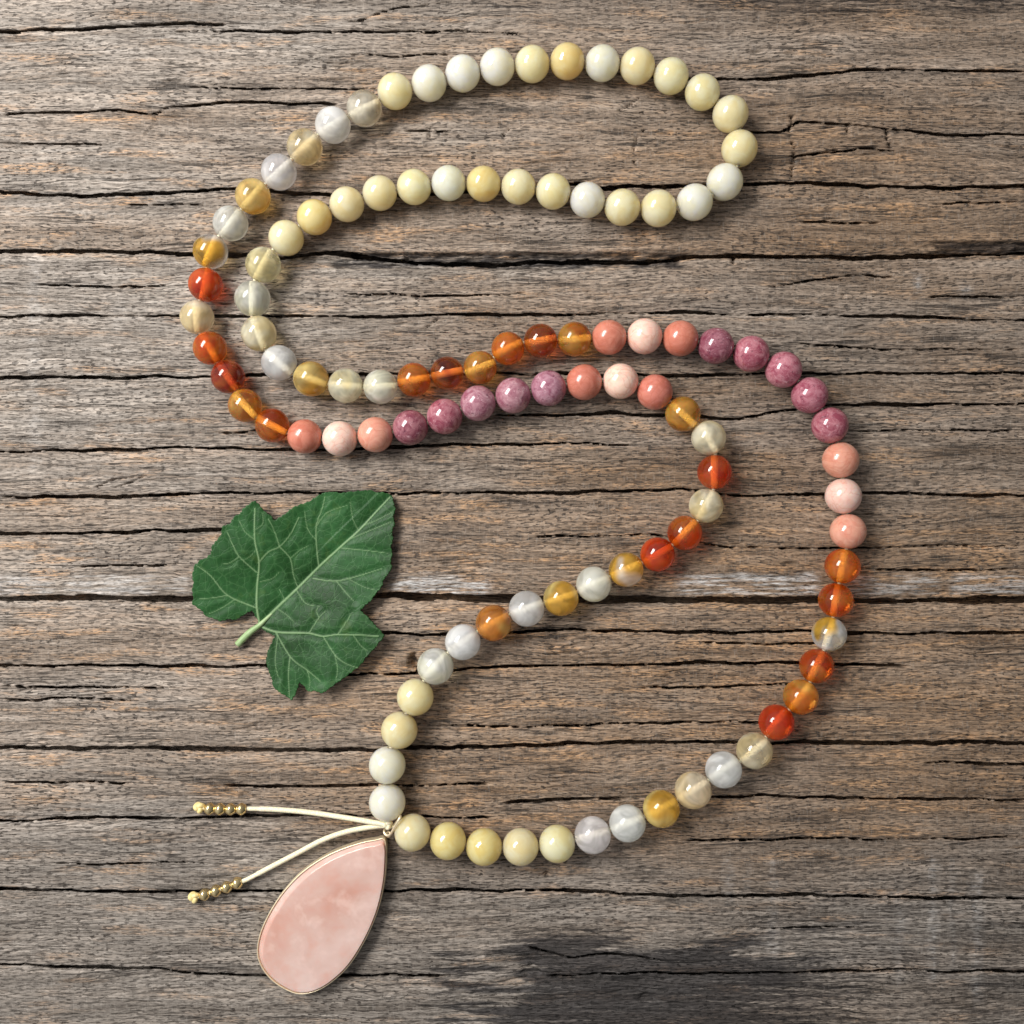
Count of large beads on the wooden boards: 108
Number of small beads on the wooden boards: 8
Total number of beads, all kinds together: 116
